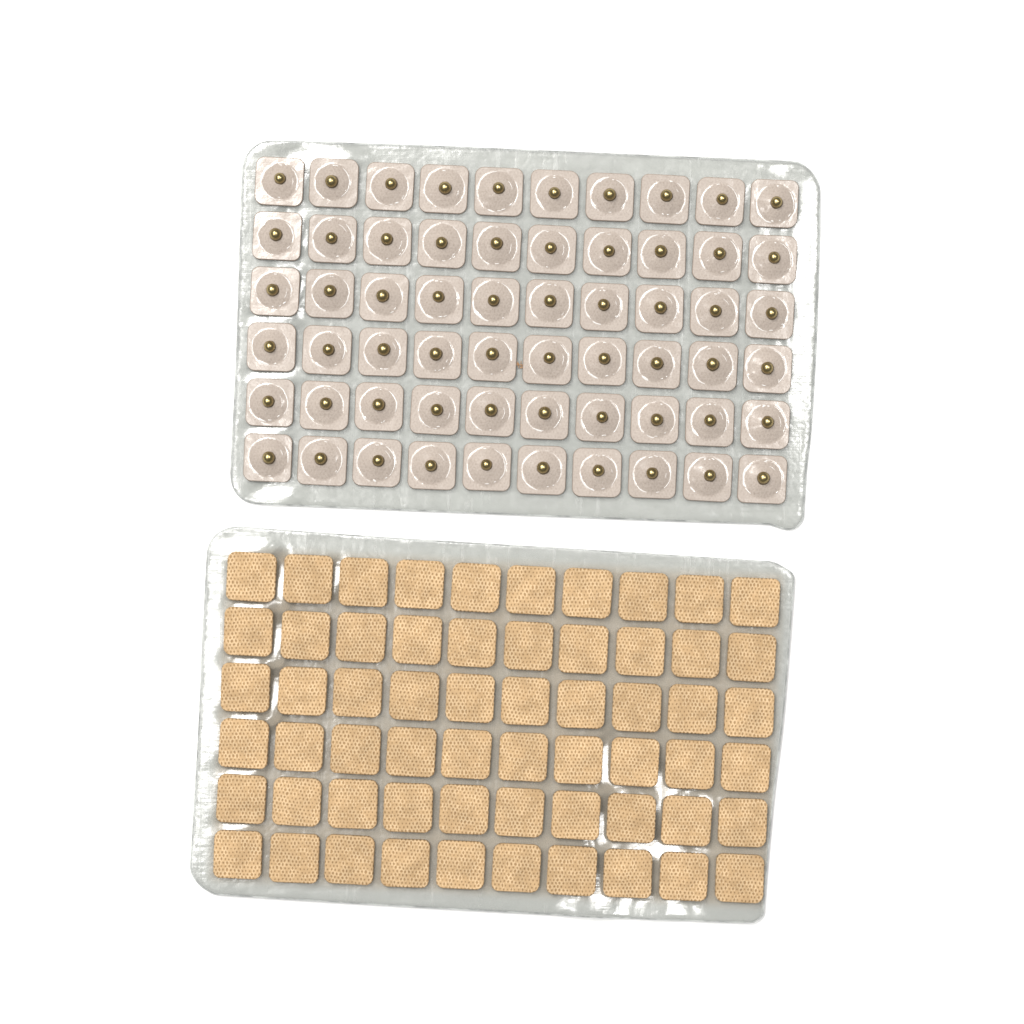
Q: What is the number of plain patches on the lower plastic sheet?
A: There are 60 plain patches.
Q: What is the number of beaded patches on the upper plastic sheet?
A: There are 60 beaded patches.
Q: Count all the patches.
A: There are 120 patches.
